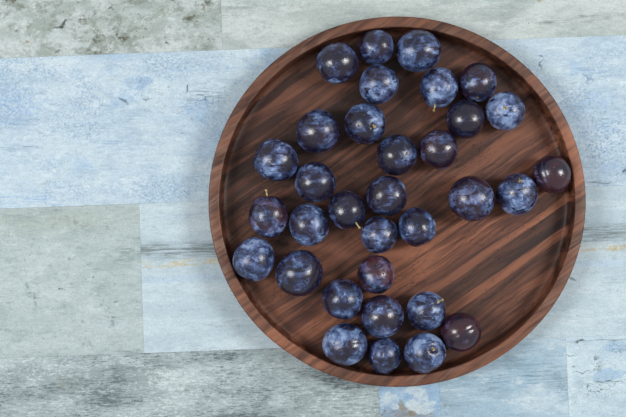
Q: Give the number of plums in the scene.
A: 33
